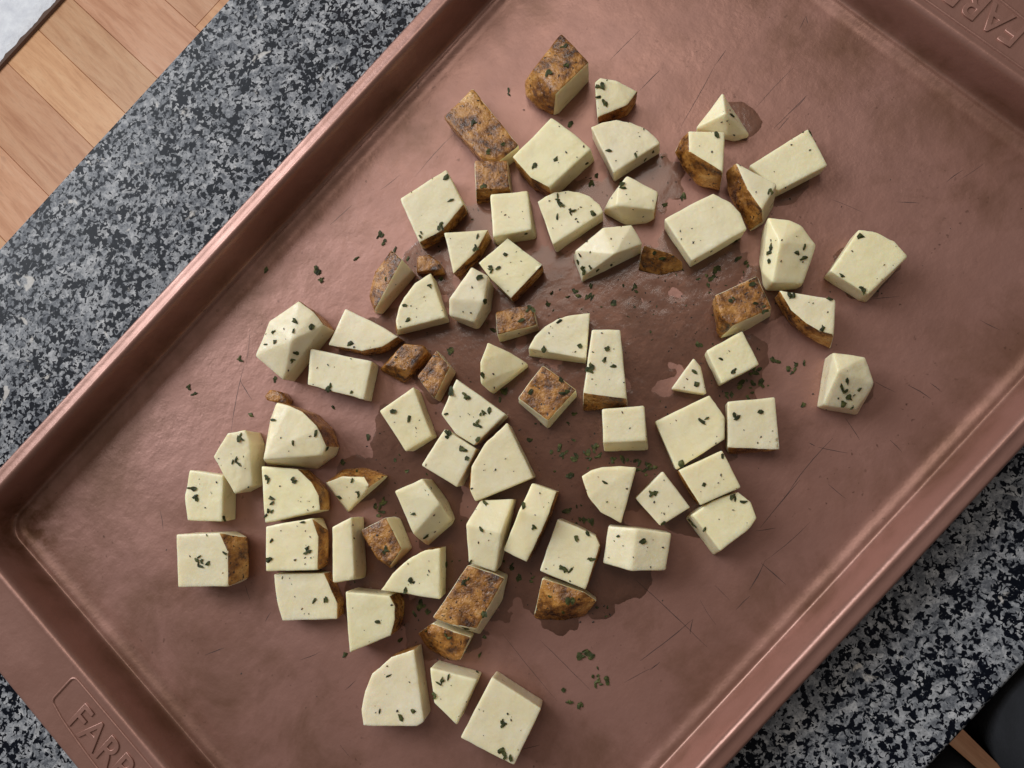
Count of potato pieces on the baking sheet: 75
